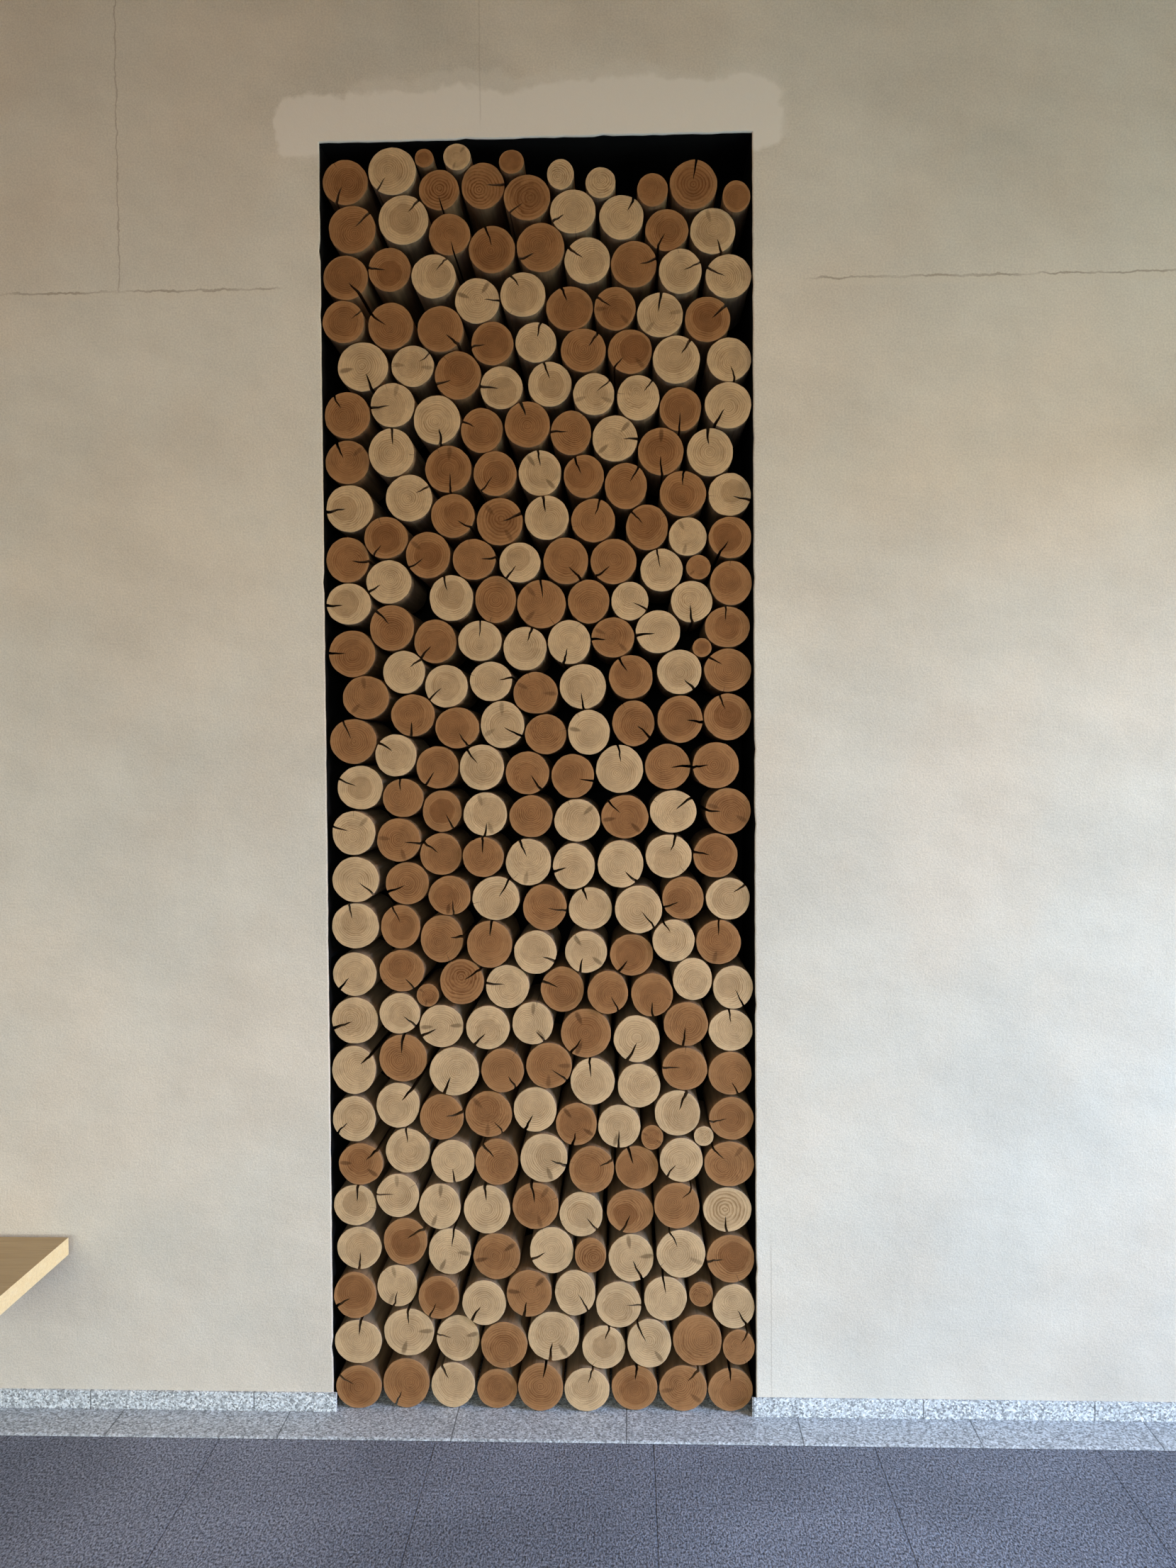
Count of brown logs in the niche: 139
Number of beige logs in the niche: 125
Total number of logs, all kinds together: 264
